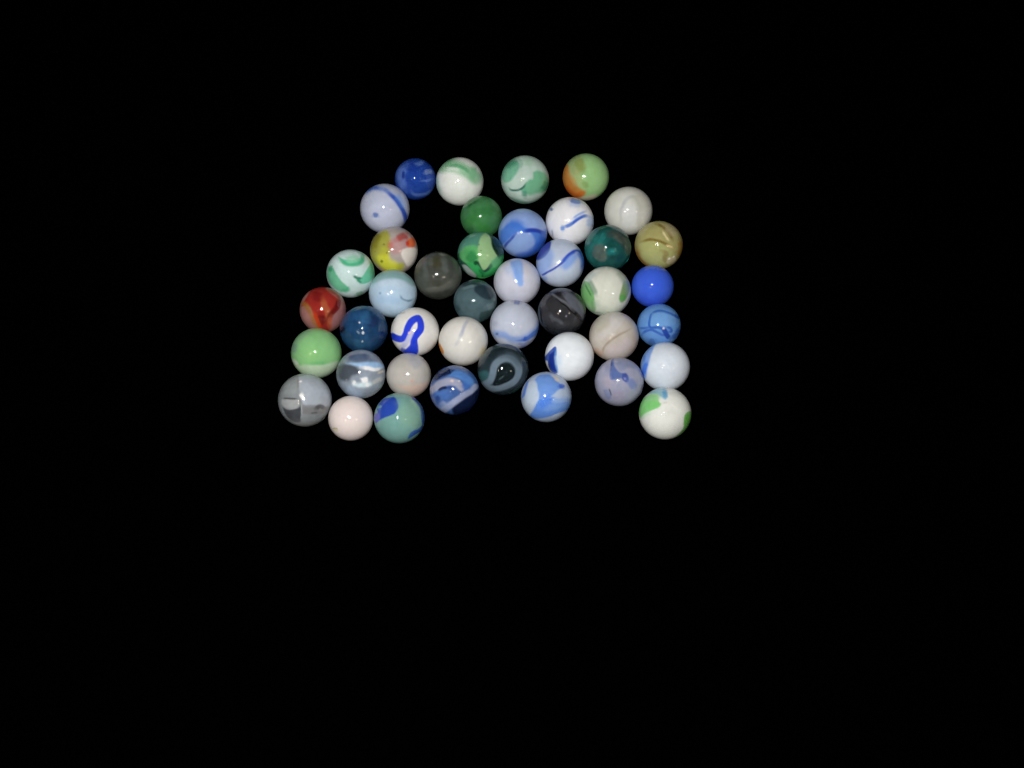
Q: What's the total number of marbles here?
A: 42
